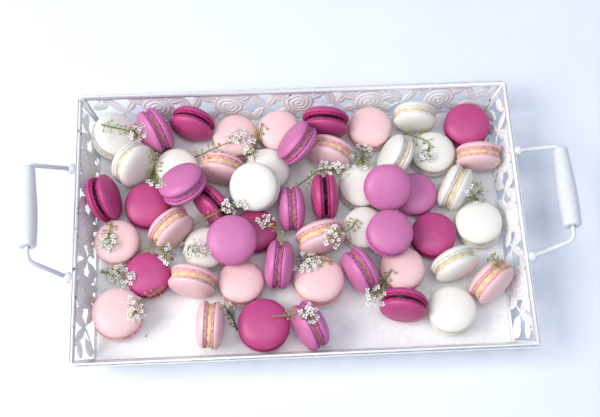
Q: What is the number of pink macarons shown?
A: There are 16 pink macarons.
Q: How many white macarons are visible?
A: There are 15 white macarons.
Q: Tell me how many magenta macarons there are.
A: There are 12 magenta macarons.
